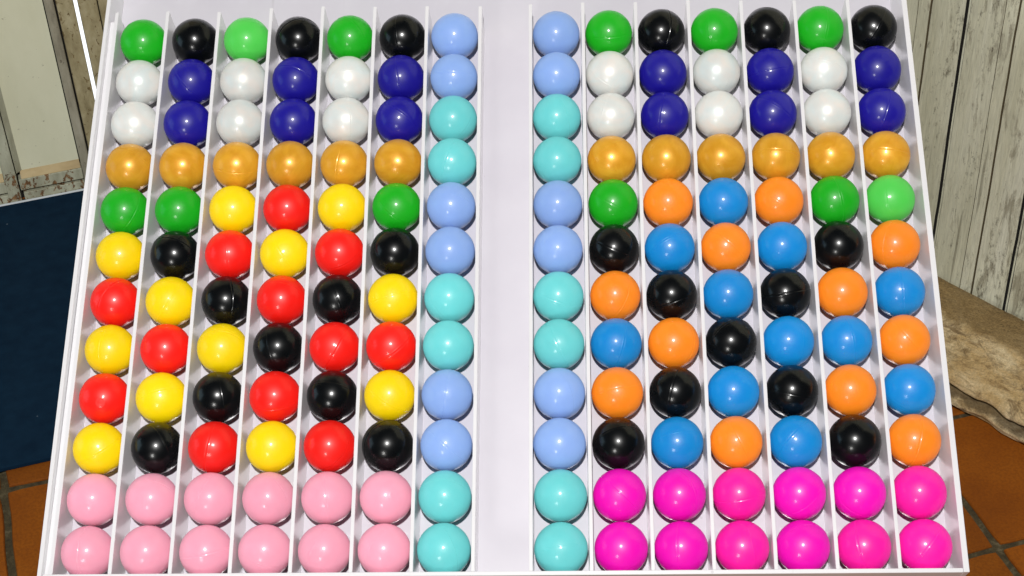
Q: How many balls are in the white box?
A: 168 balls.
